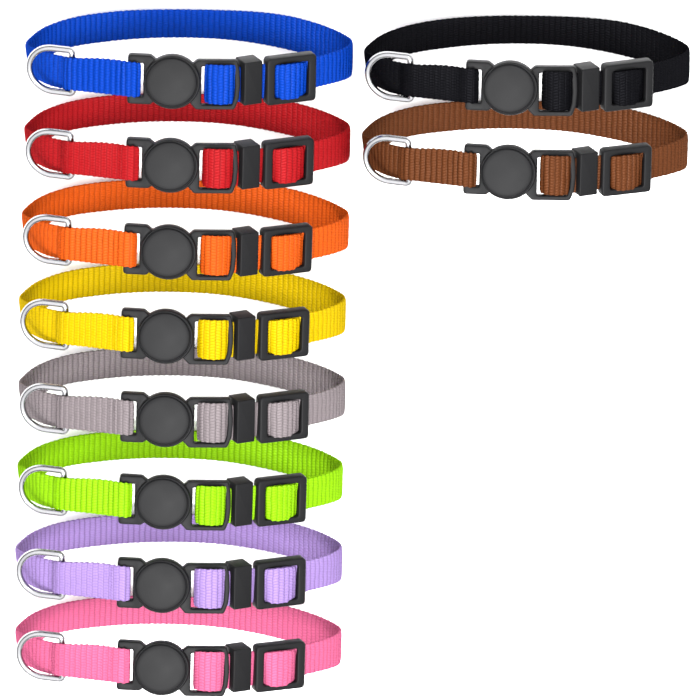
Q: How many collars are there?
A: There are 10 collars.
